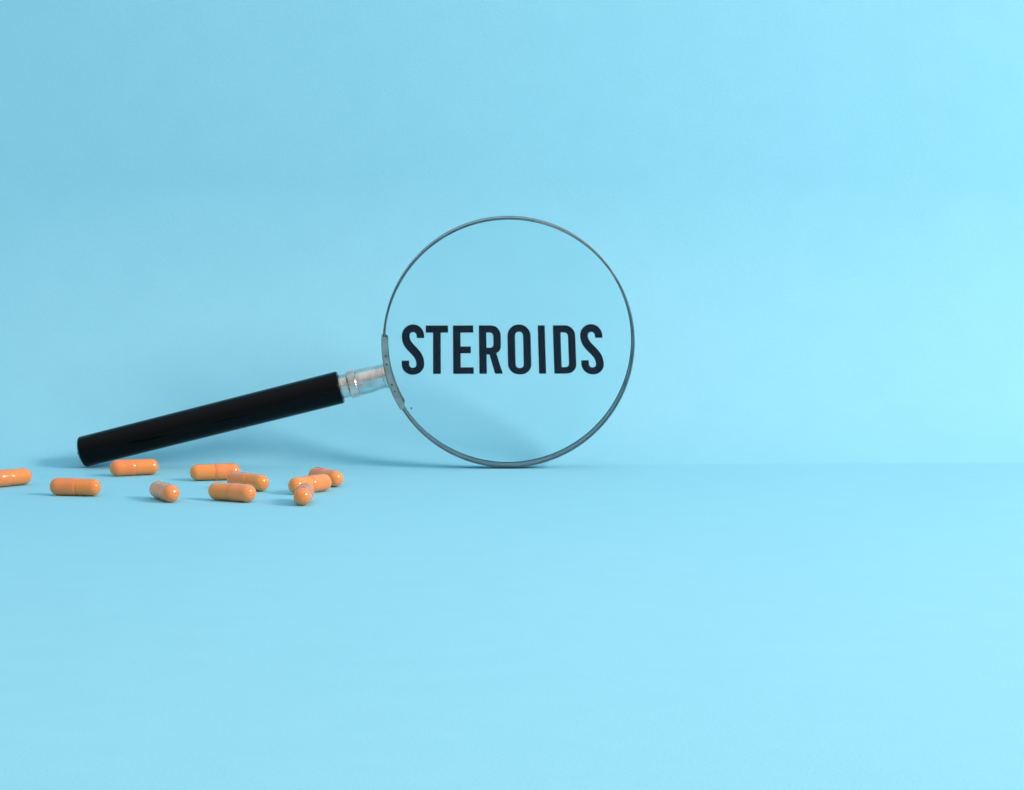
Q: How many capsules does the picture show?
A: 10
